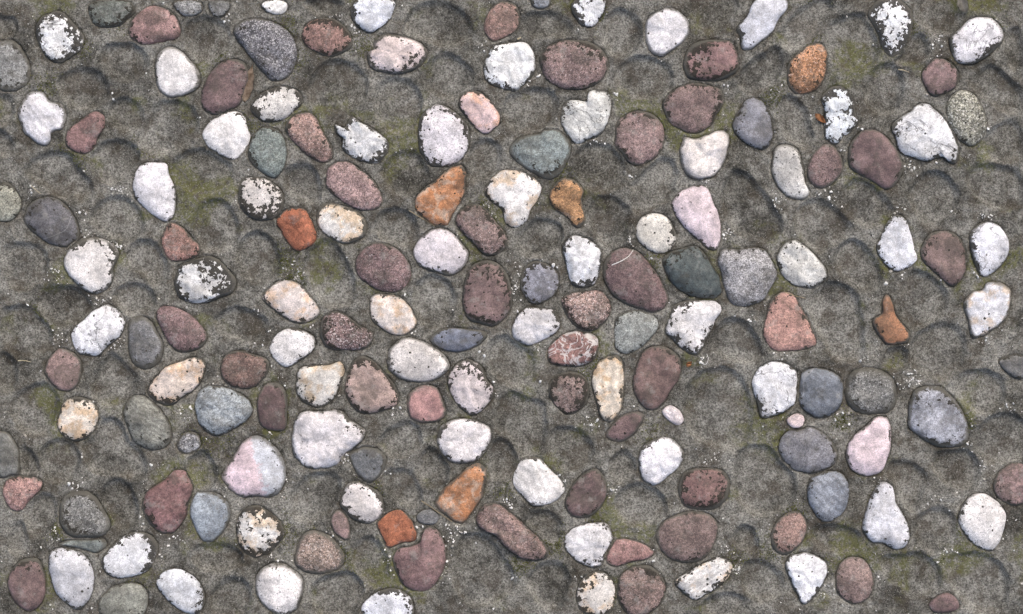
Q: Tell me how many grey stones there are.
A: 34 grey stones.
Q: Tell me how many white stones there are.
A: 70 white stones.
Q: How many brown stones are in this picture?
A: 49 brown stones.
